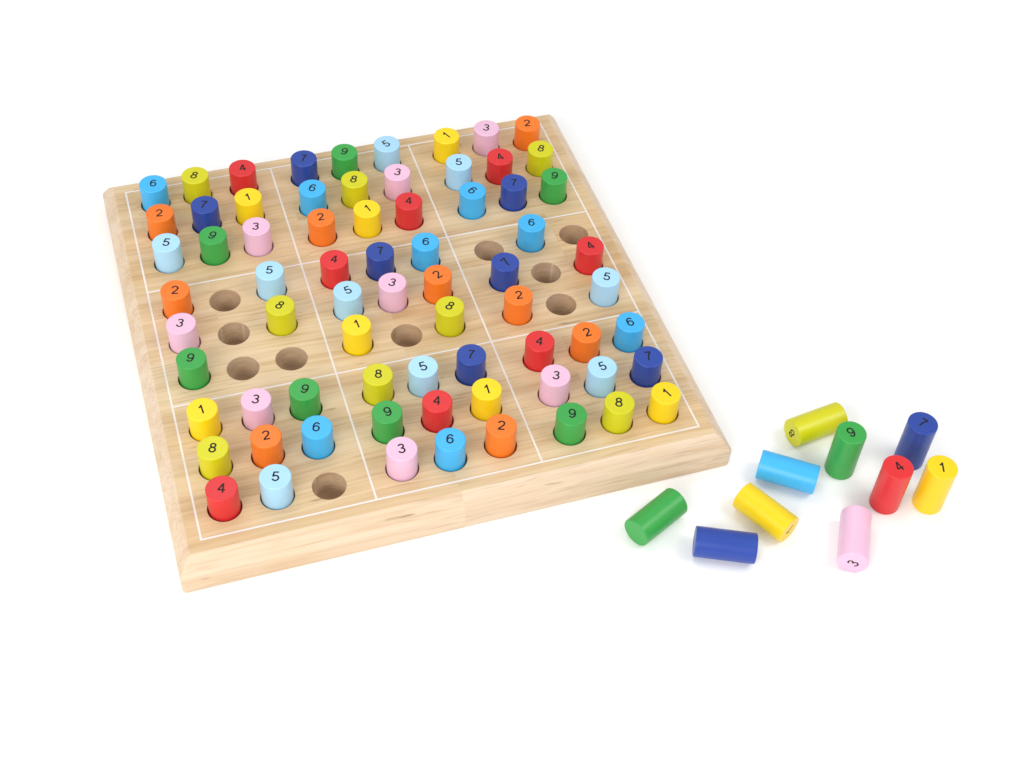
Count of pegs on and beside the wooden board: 81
